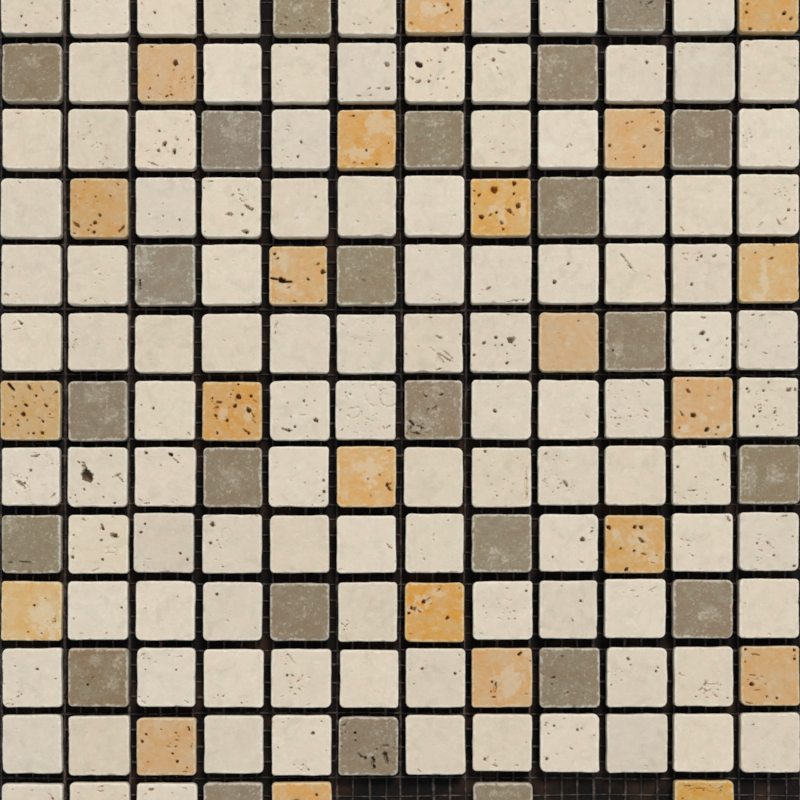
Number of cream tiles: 105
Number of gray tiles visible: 24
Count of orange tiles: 22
